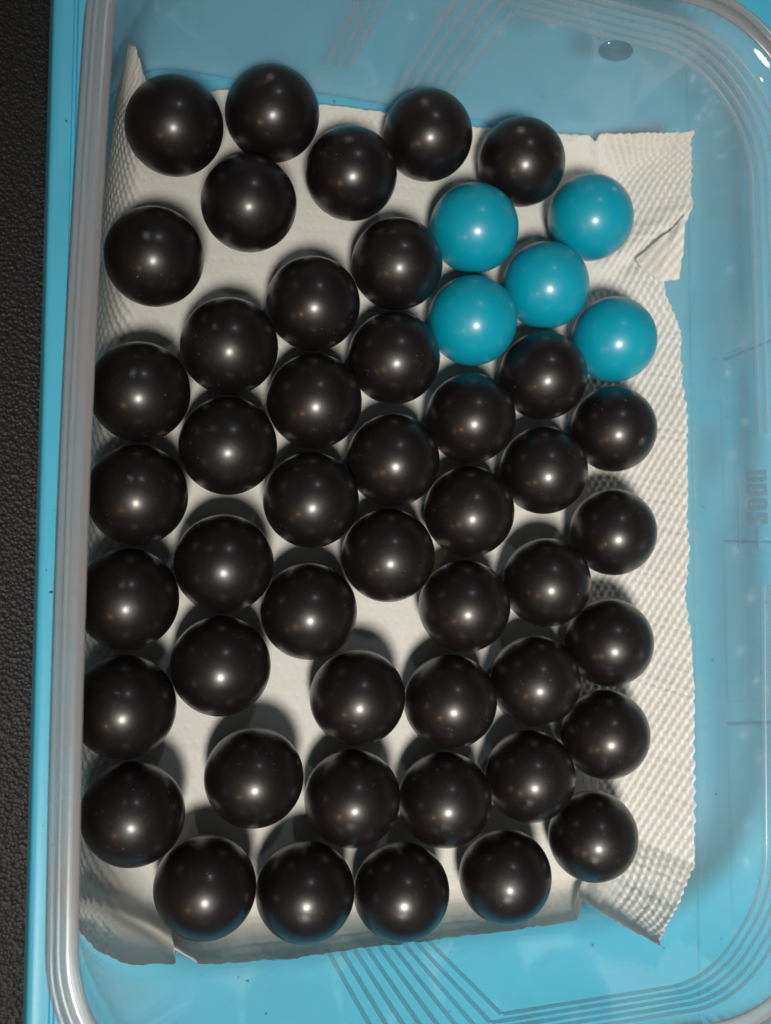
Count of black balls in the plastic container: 46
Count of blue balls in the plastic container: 5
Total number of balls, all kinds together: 51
